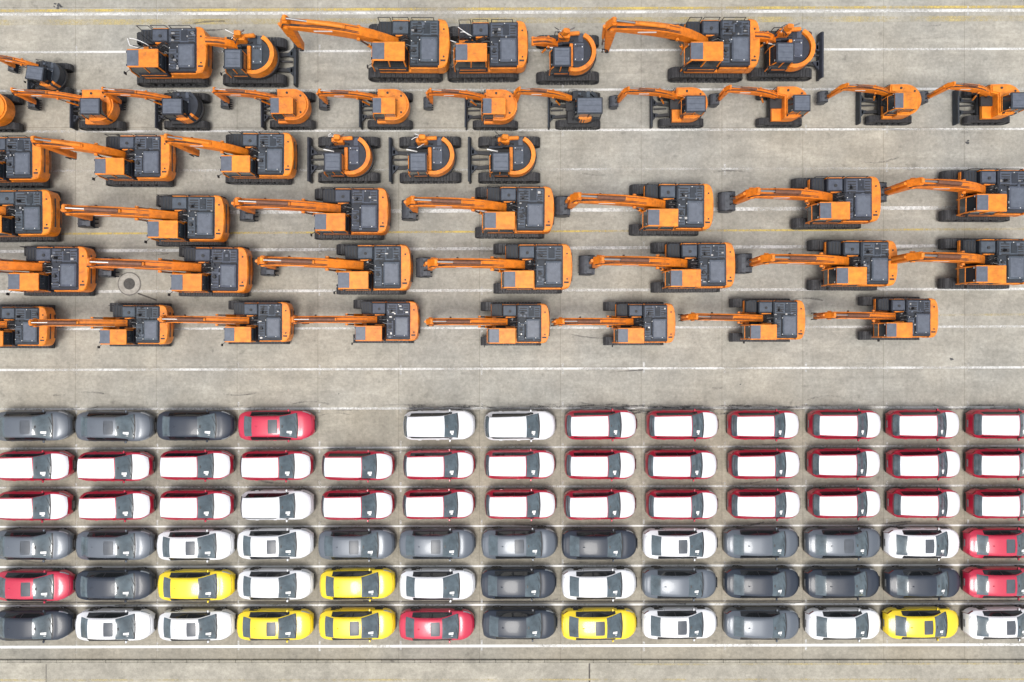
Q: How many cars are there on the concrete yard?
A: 77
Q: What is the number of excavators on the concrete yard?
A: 47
